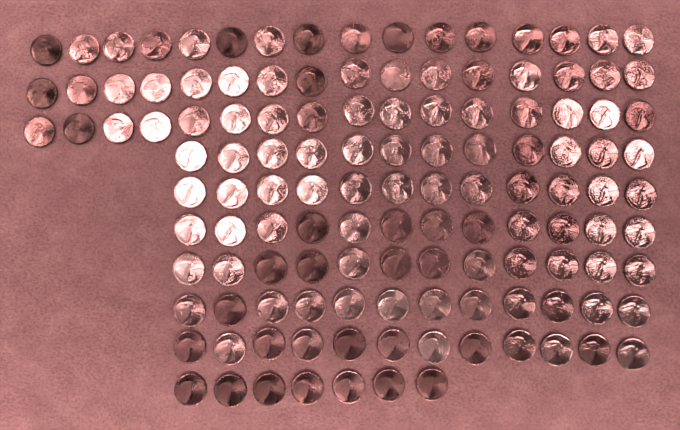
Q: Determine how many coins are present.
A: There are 127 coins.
